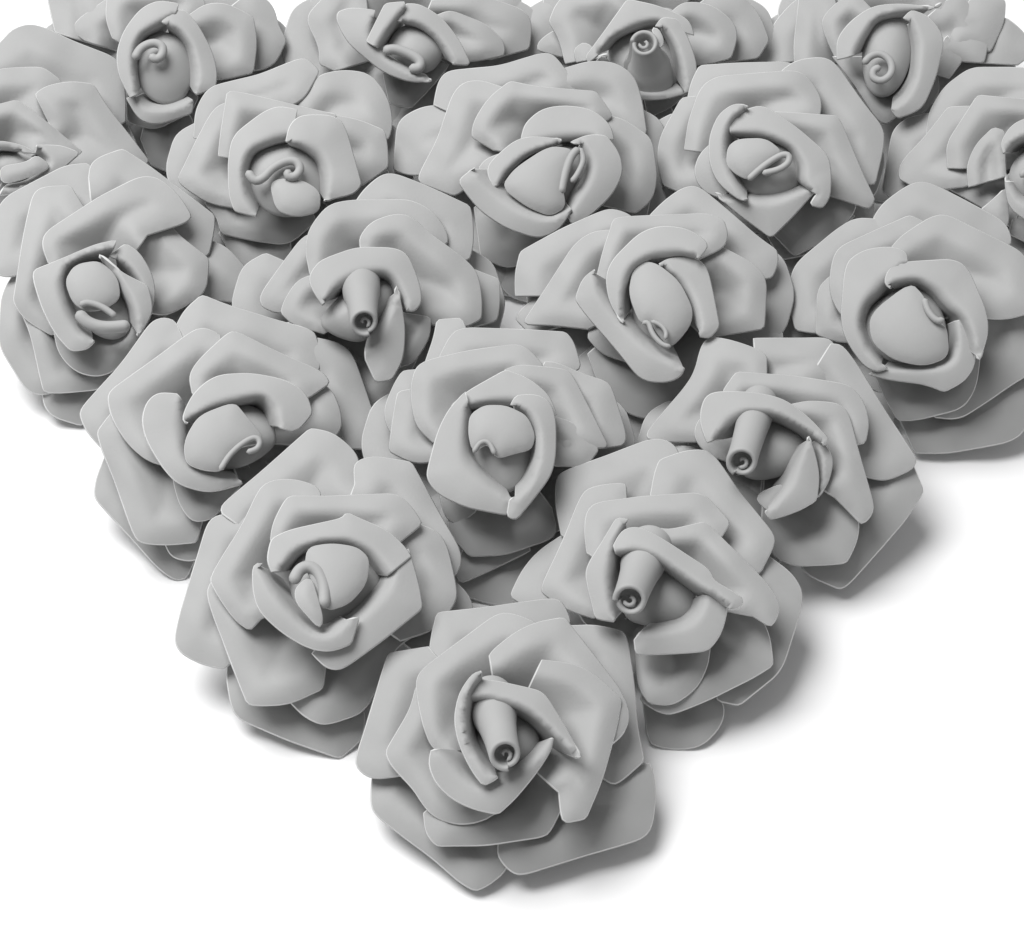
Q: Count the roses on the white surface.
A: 19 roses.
